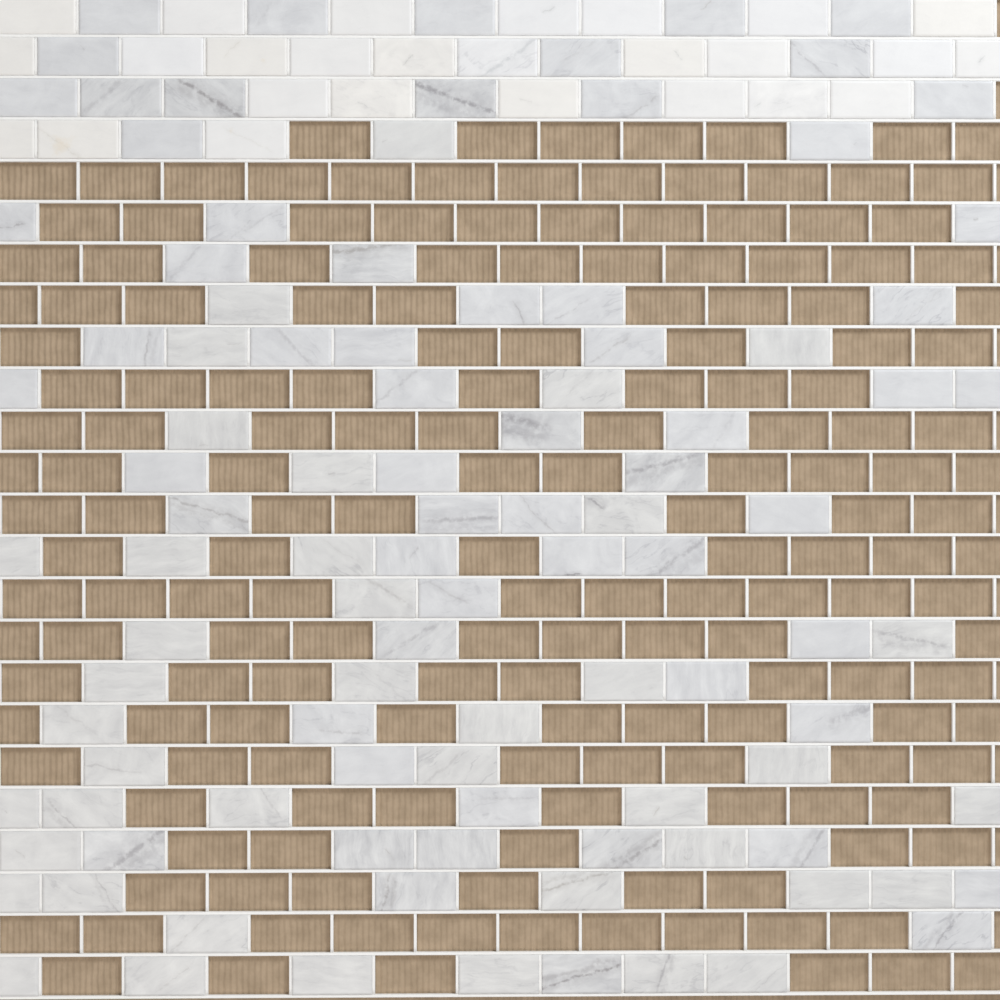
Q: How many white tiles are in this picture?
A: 26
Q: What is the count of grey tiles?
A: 102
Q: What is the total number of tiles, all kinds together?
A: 128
